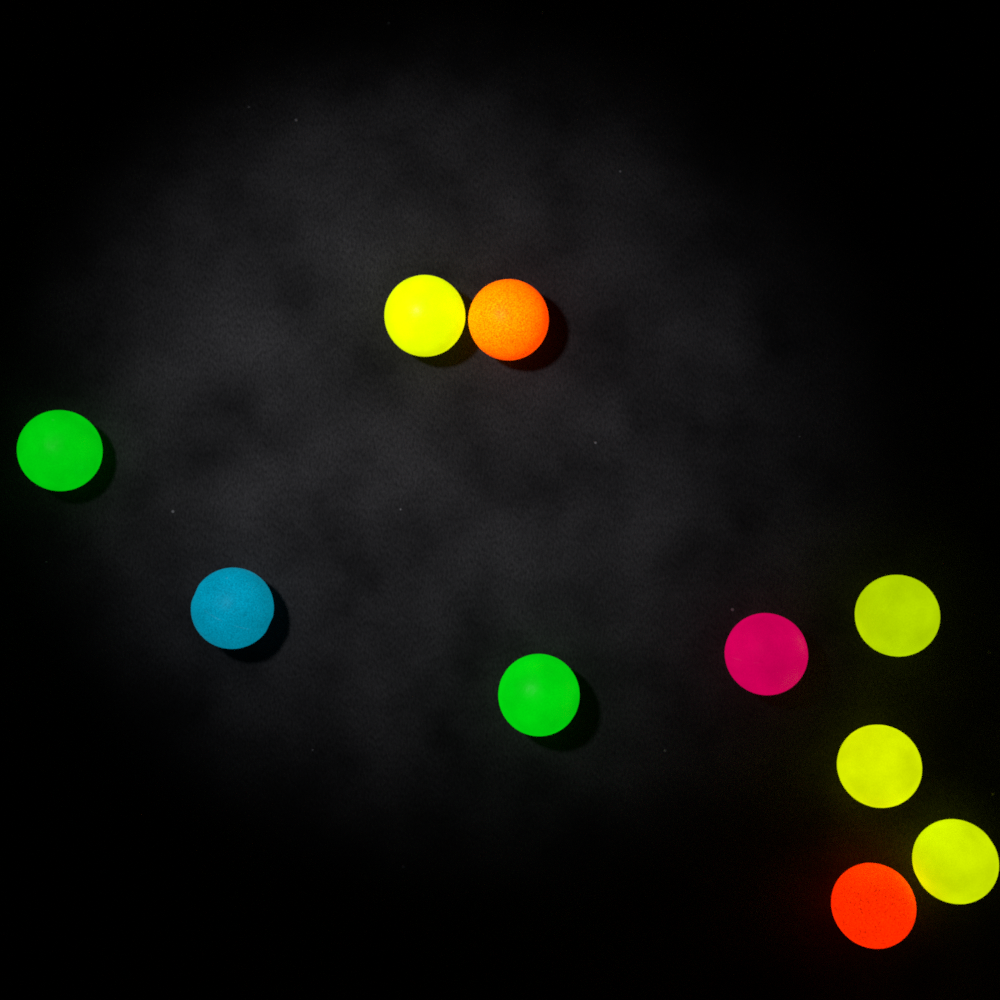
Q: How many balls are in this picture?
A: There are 10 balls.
